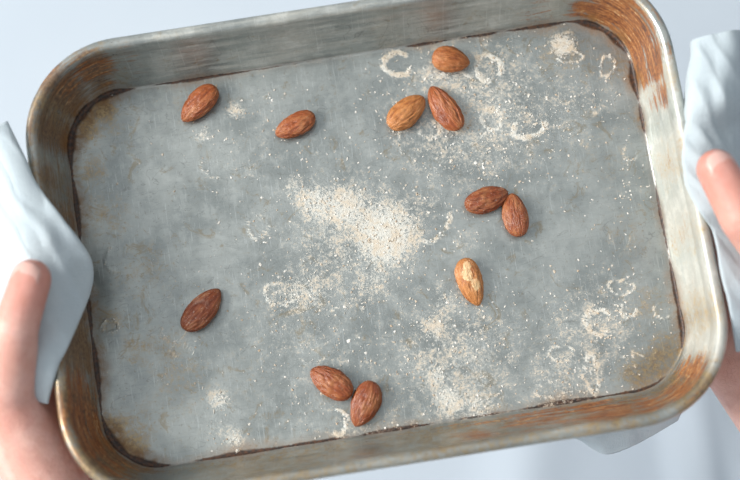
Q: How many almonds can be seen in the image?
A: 11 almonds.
